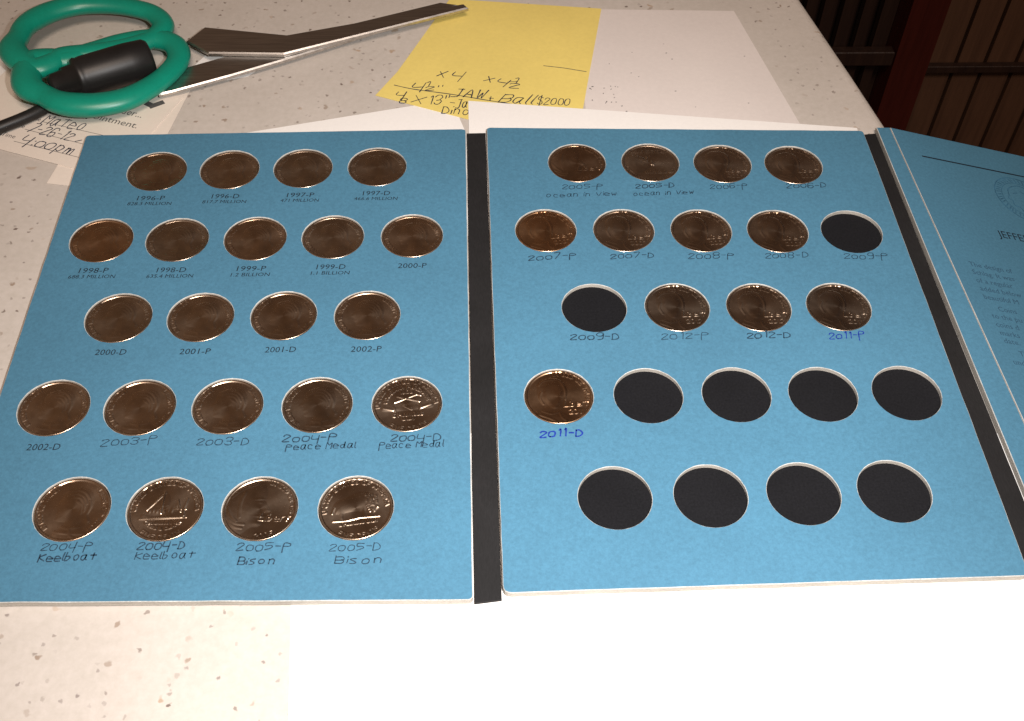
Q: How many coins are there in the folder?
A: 34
